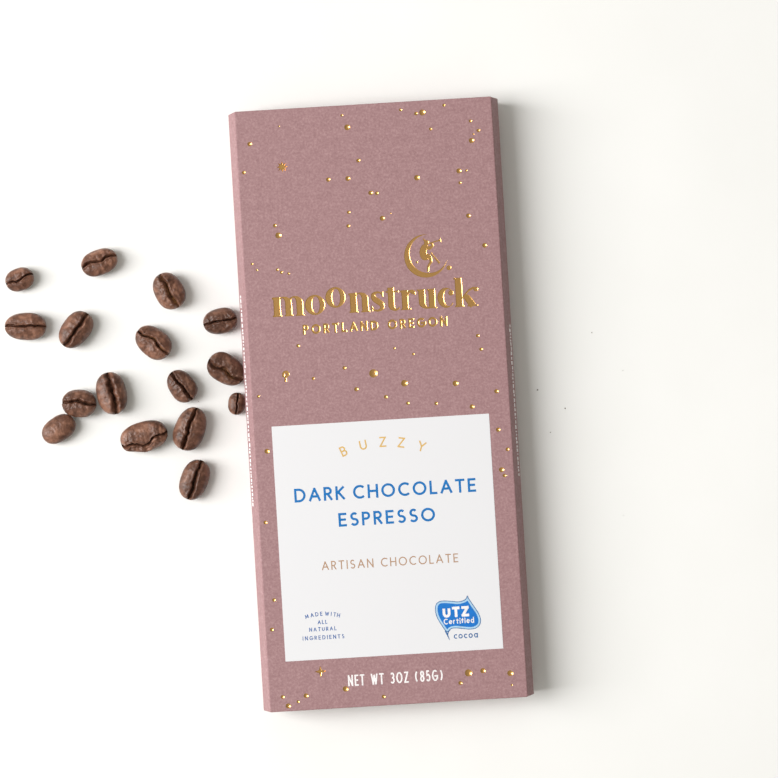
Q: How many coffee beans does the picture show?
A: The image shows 16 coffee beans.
